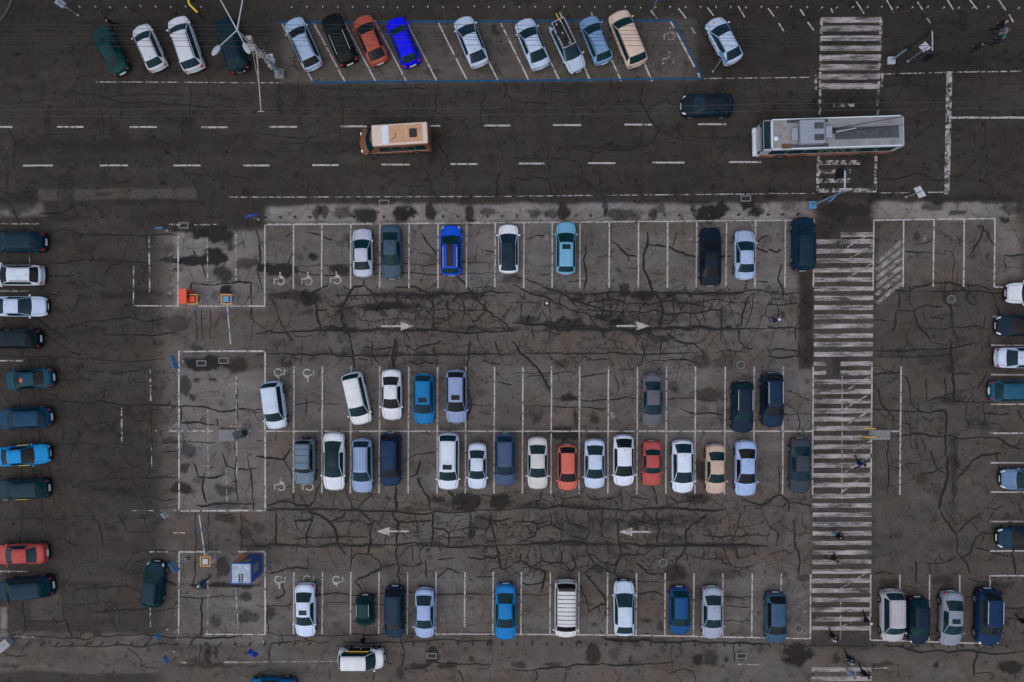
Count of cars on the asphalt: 80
